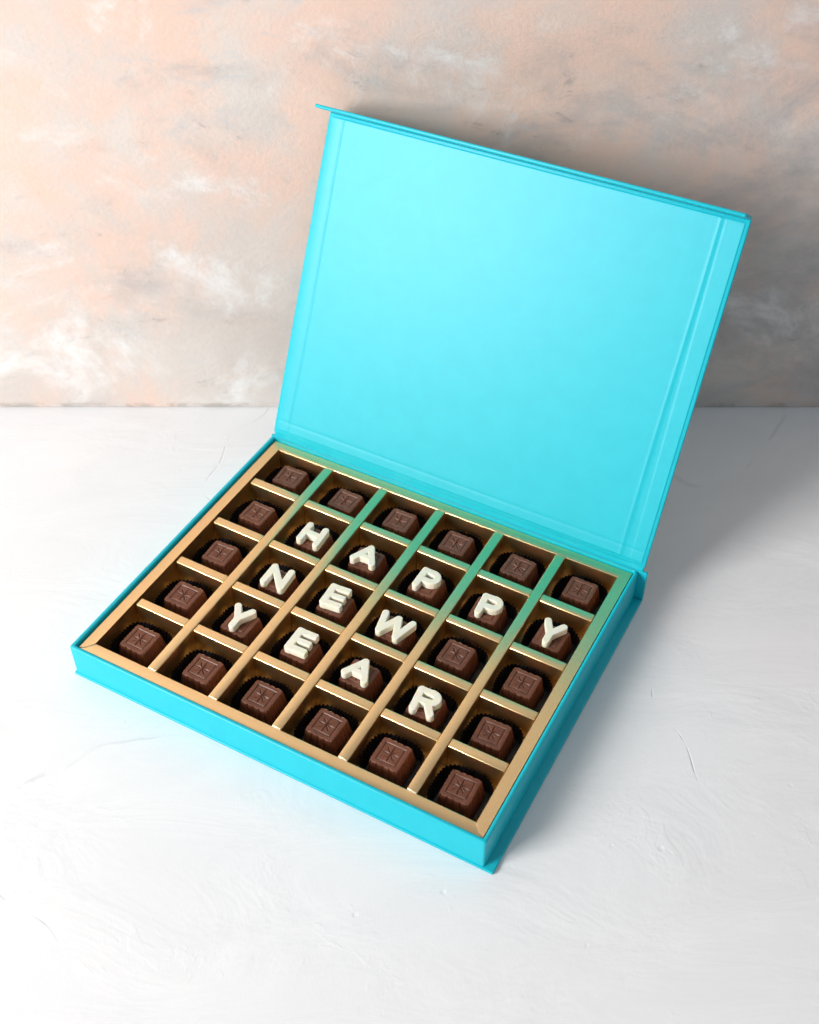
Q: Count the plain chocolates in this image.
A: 18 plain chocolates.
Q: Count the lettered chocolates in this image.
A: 12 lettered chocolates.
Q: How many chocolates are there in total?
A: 30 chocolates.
